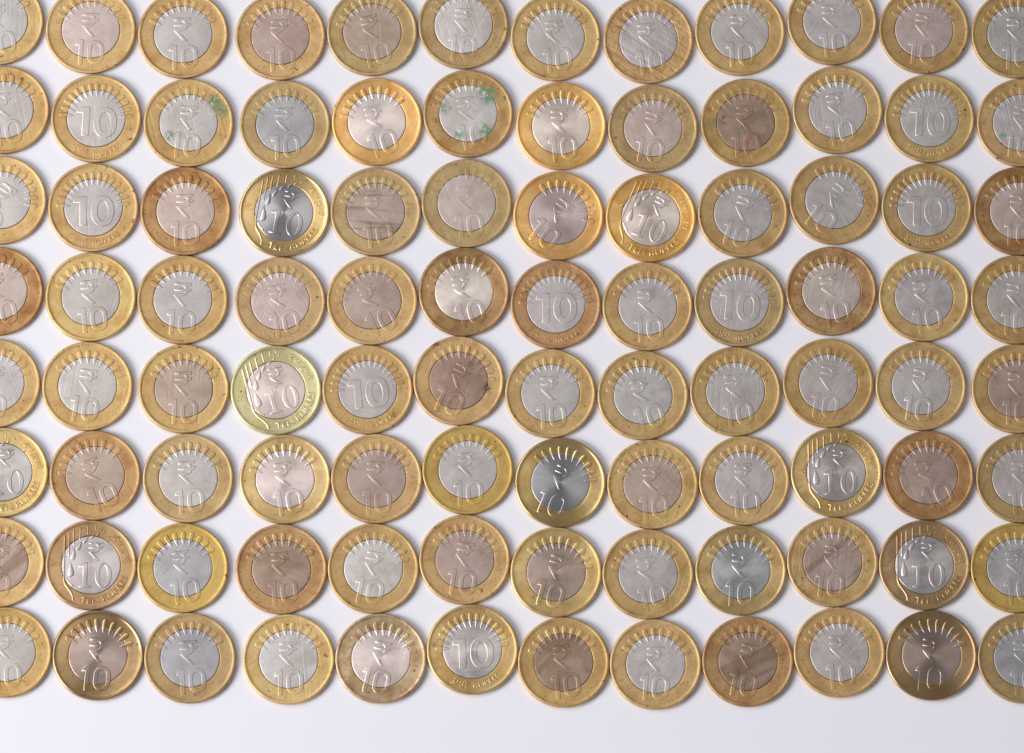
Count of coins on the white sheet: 96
